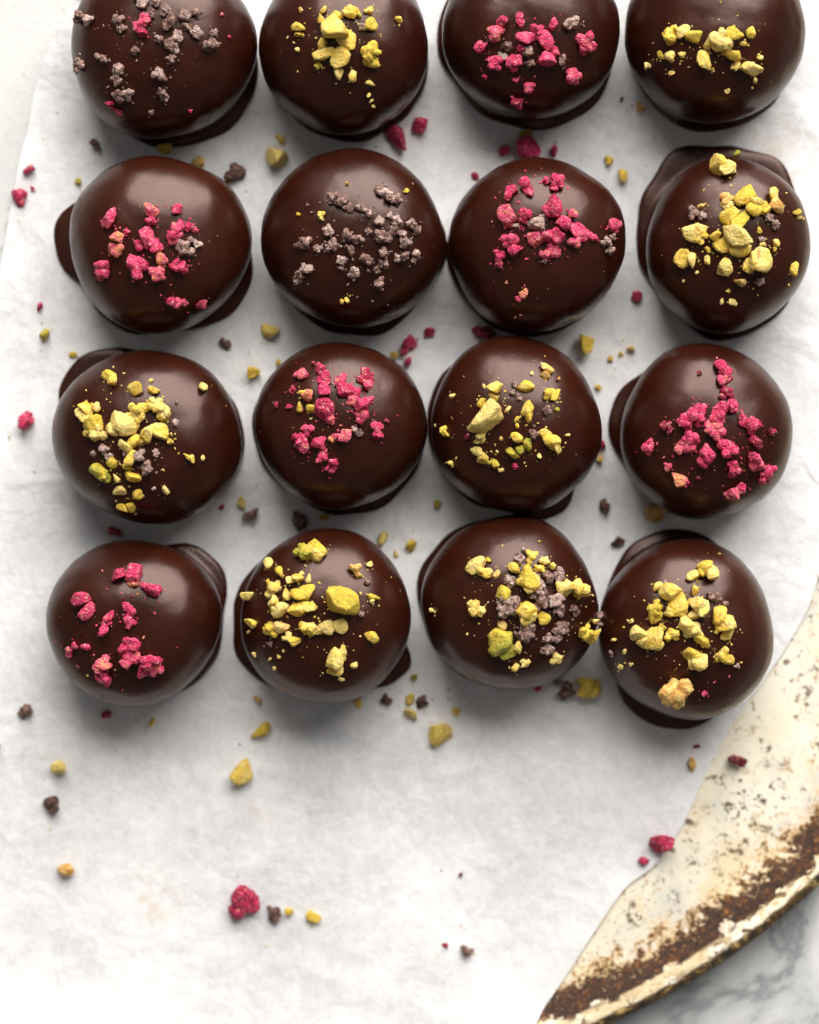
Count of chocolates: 16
